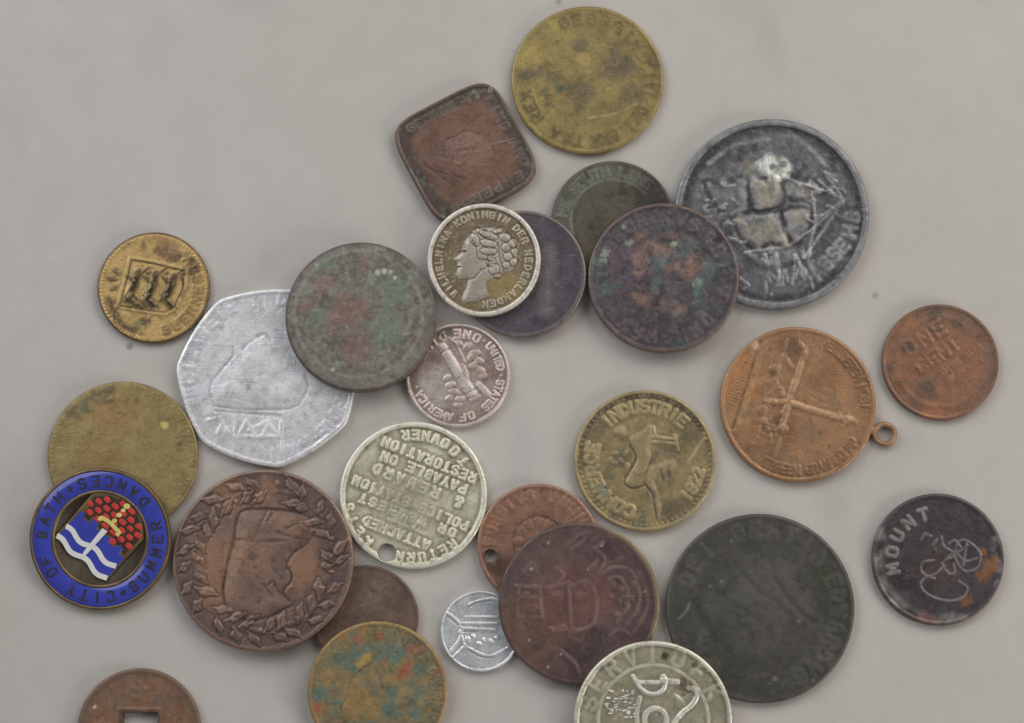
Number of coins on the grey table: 25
